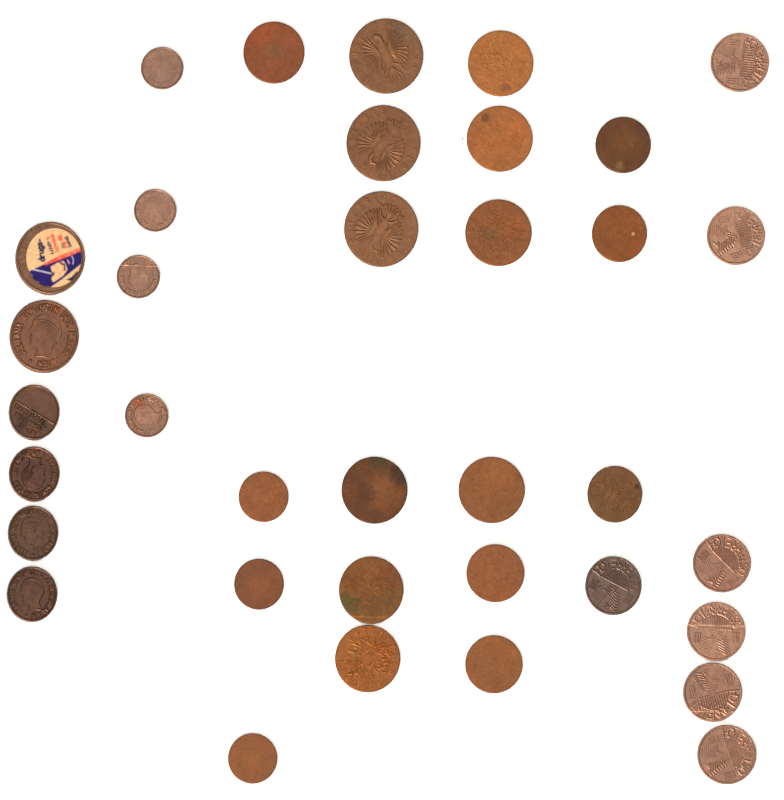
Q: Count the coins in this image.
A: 36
